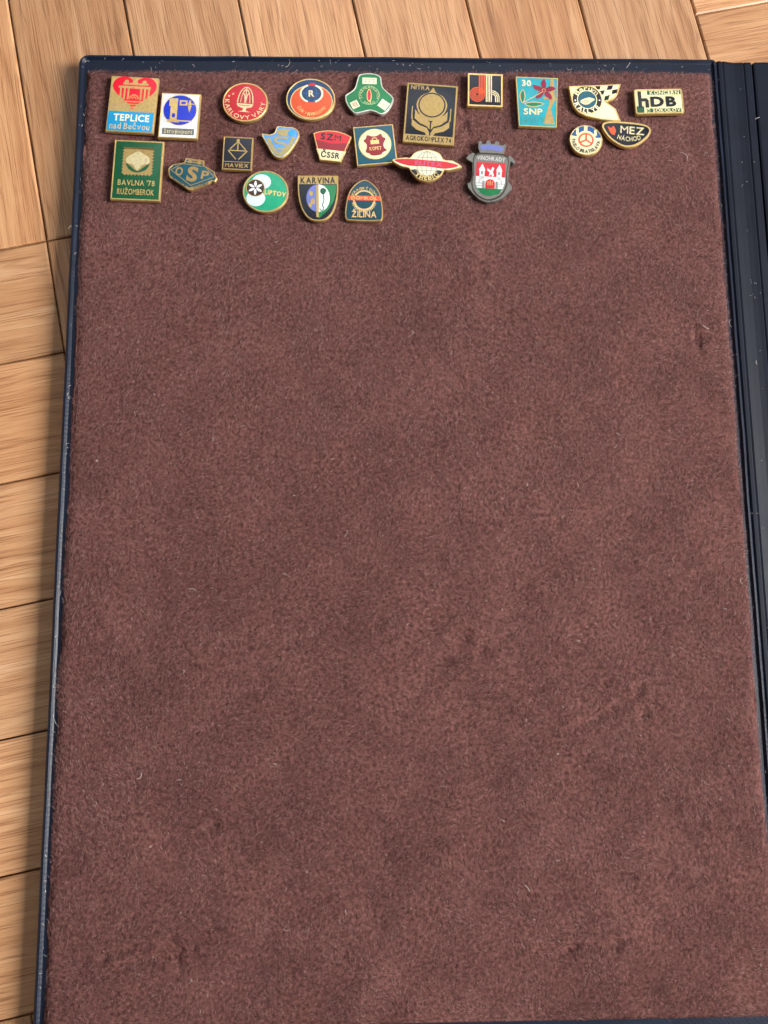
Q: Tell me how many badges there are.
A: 23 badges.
